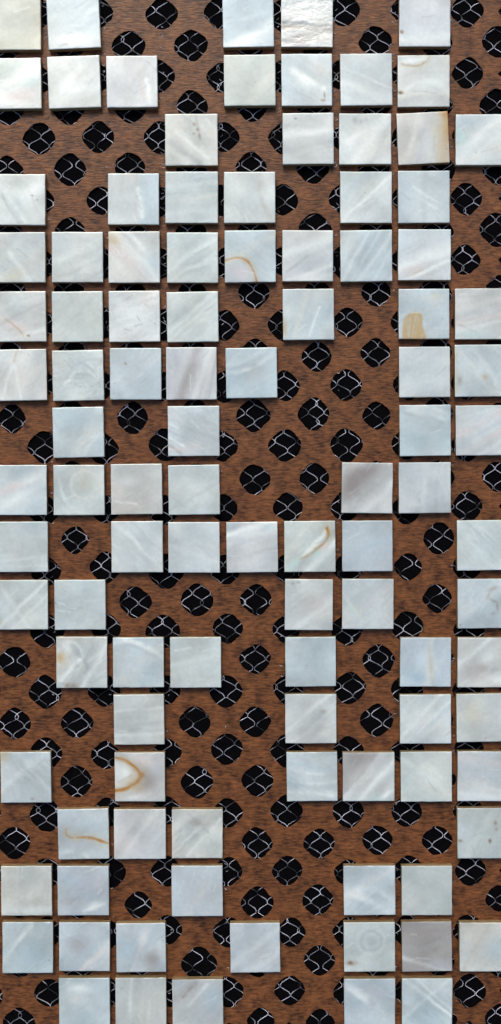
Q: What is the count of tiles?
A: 104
